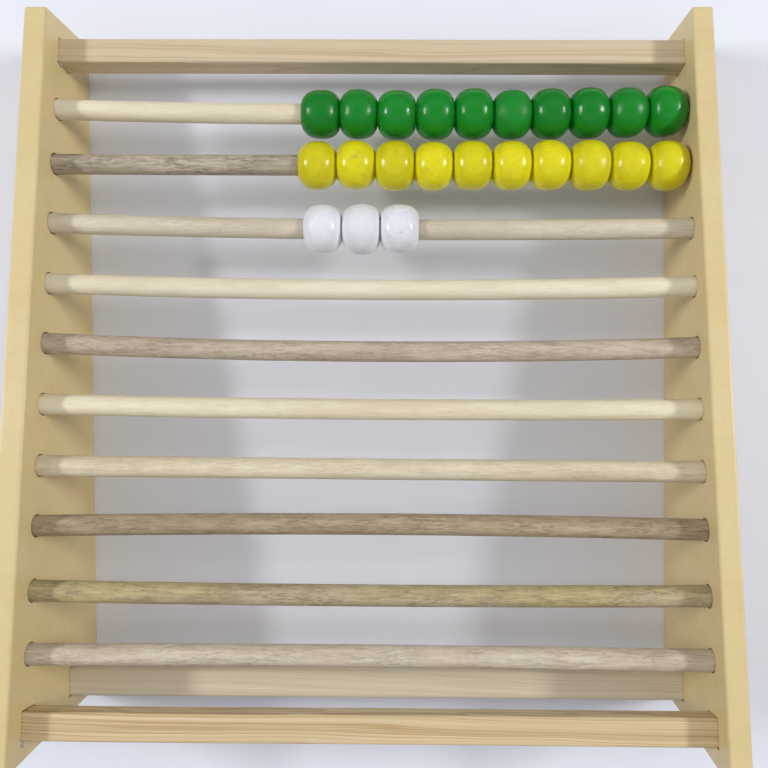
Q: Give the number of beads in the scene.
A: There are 23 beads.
